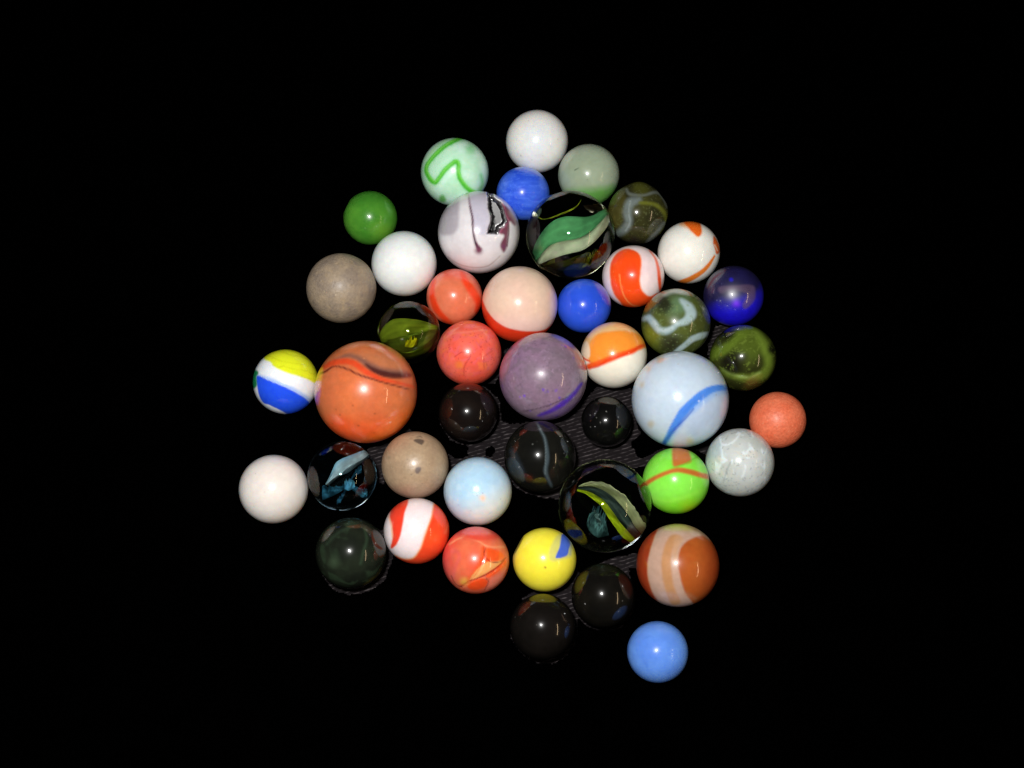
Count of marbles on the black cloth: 44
